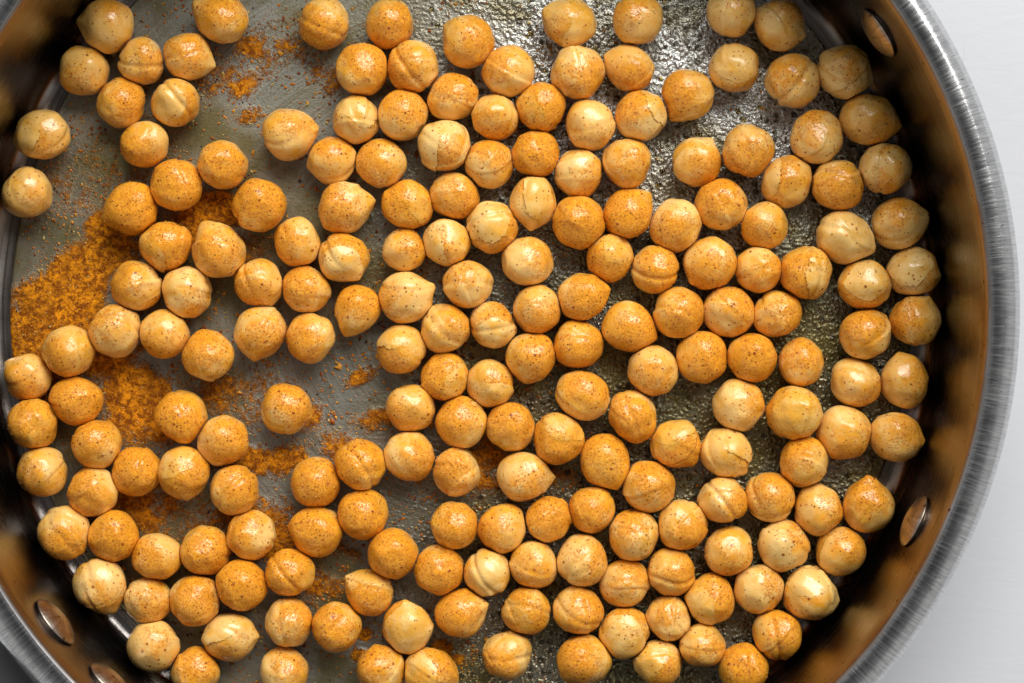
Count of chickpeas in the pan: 200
